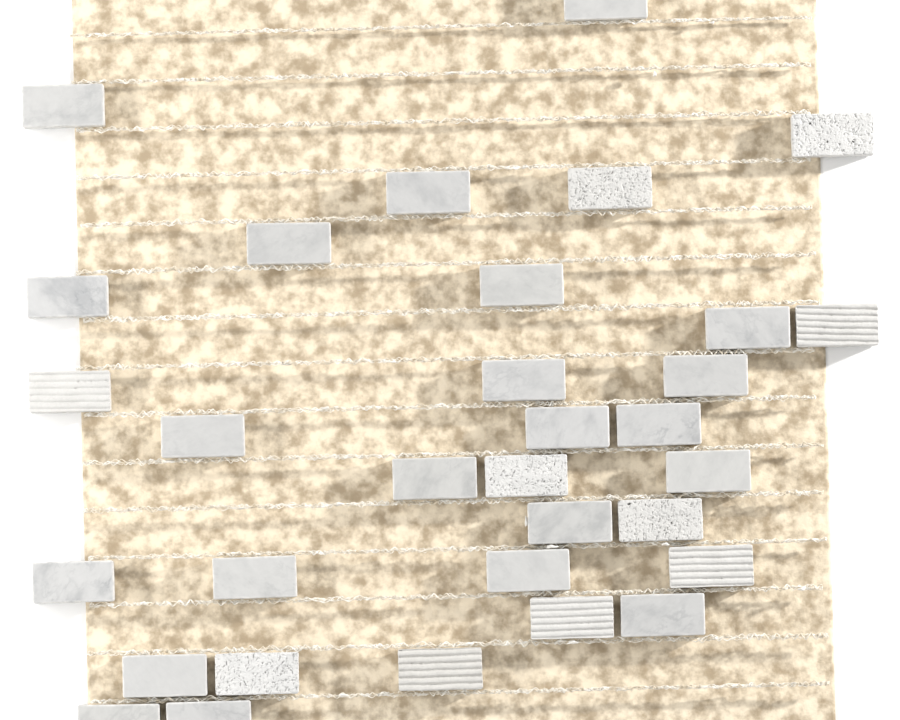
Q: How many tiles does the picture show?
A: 32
